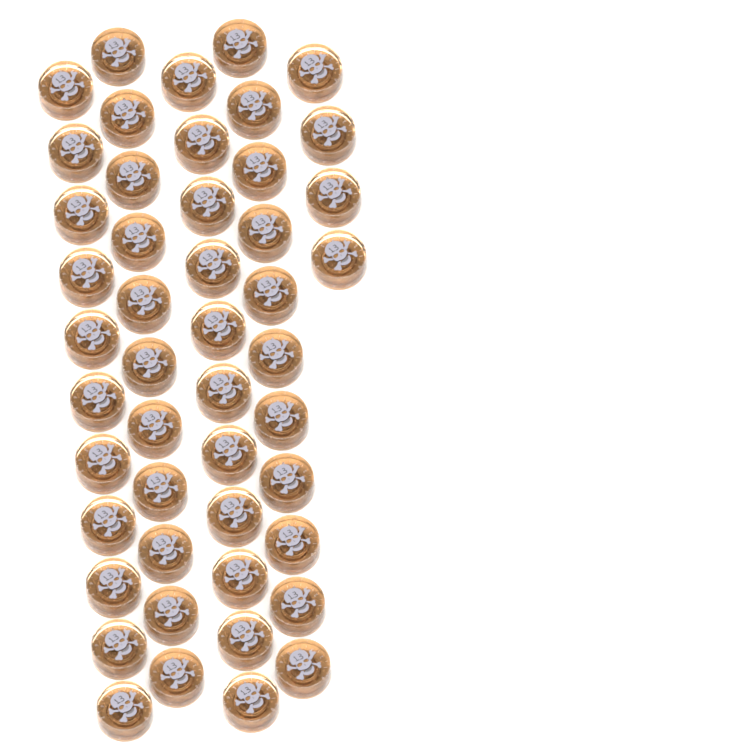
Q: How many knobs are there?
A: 48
